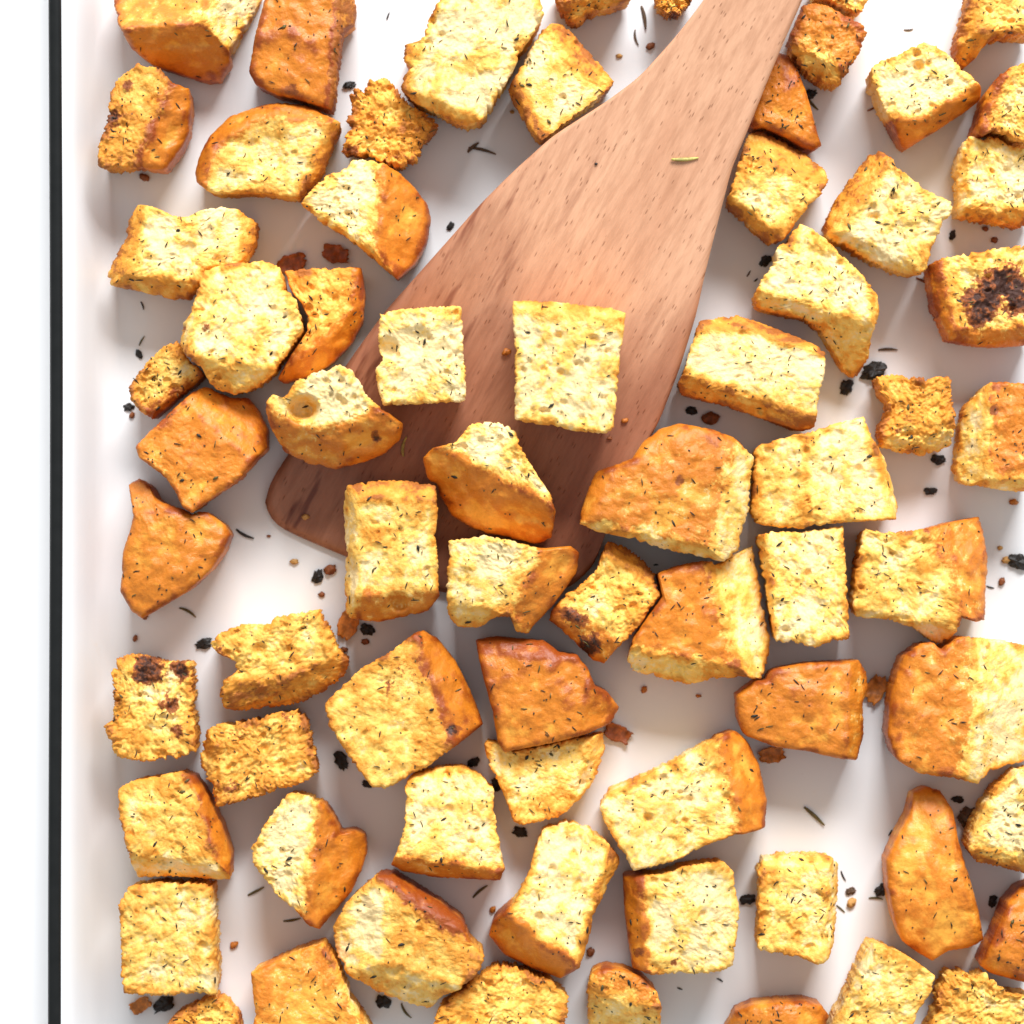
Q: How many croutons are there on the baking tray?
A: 69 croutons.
